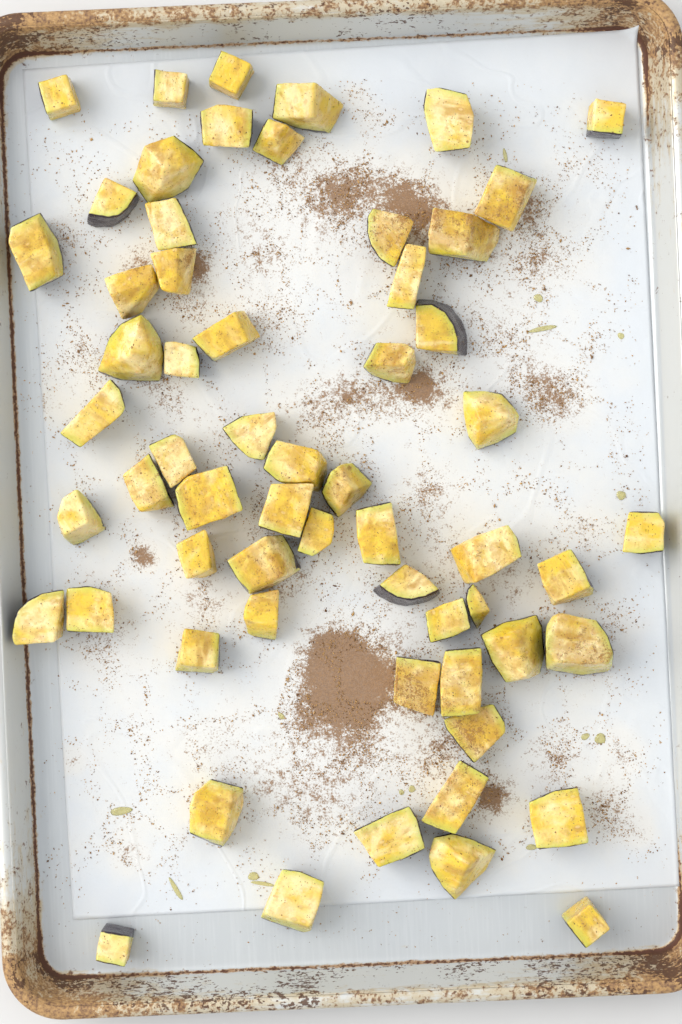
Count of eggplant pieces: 60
